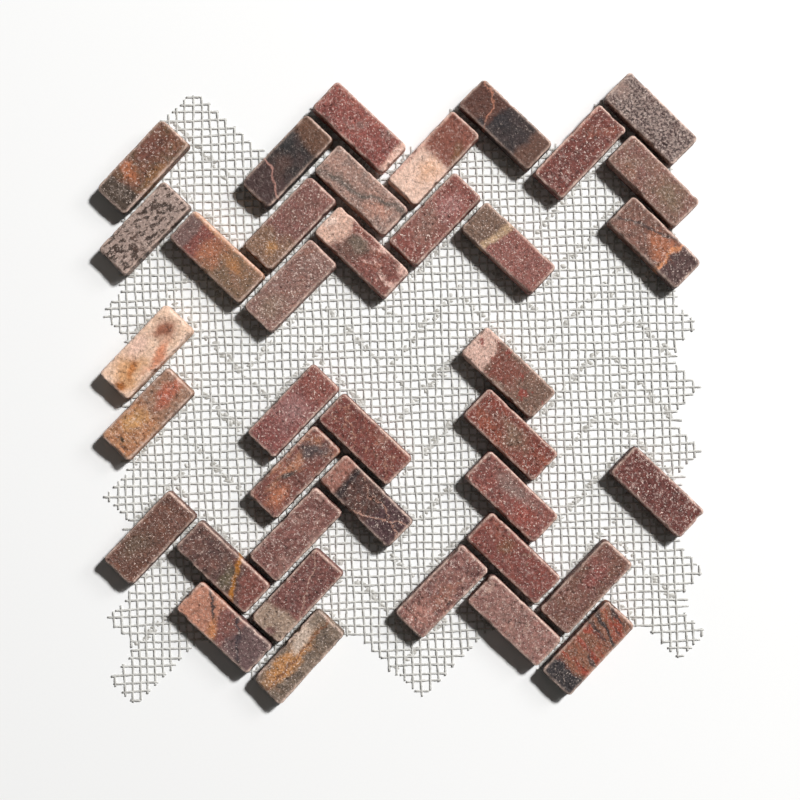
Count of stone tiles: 38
